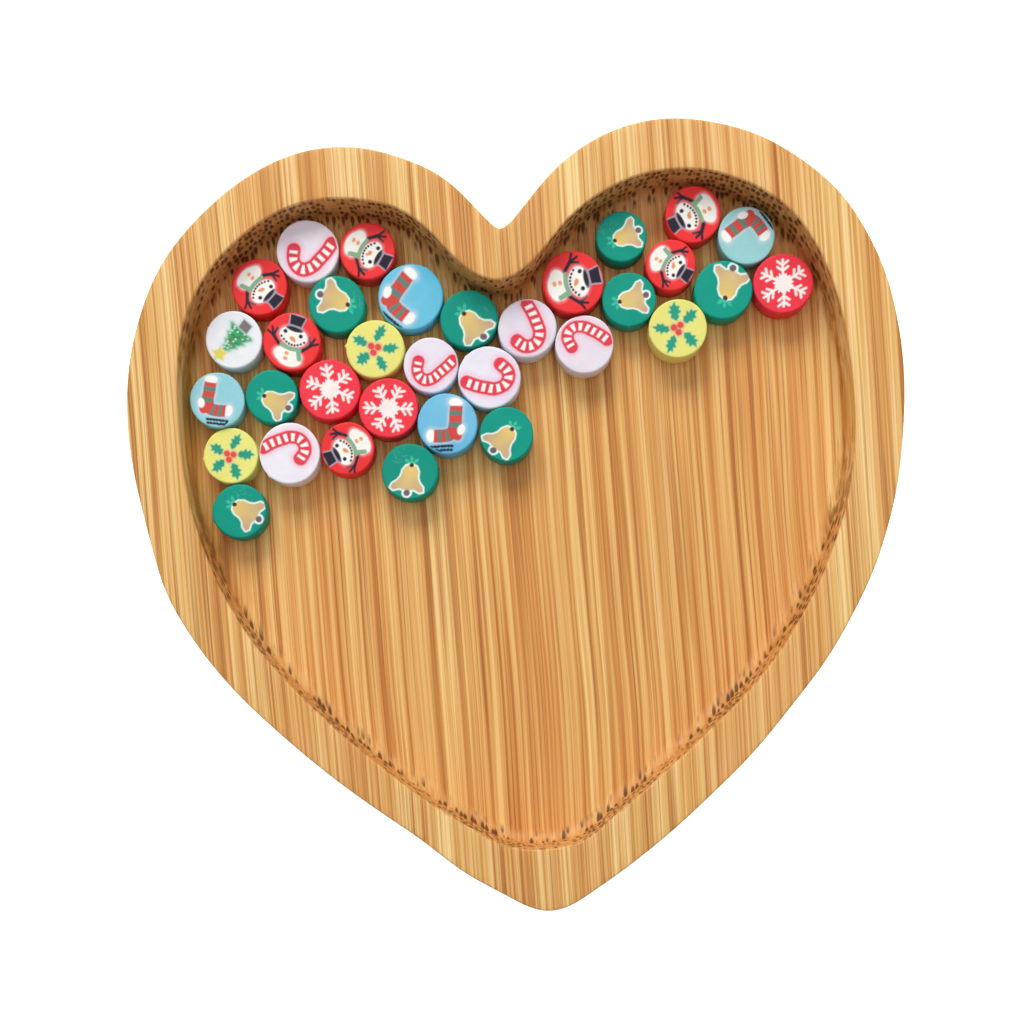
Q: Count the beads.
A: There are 33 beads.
